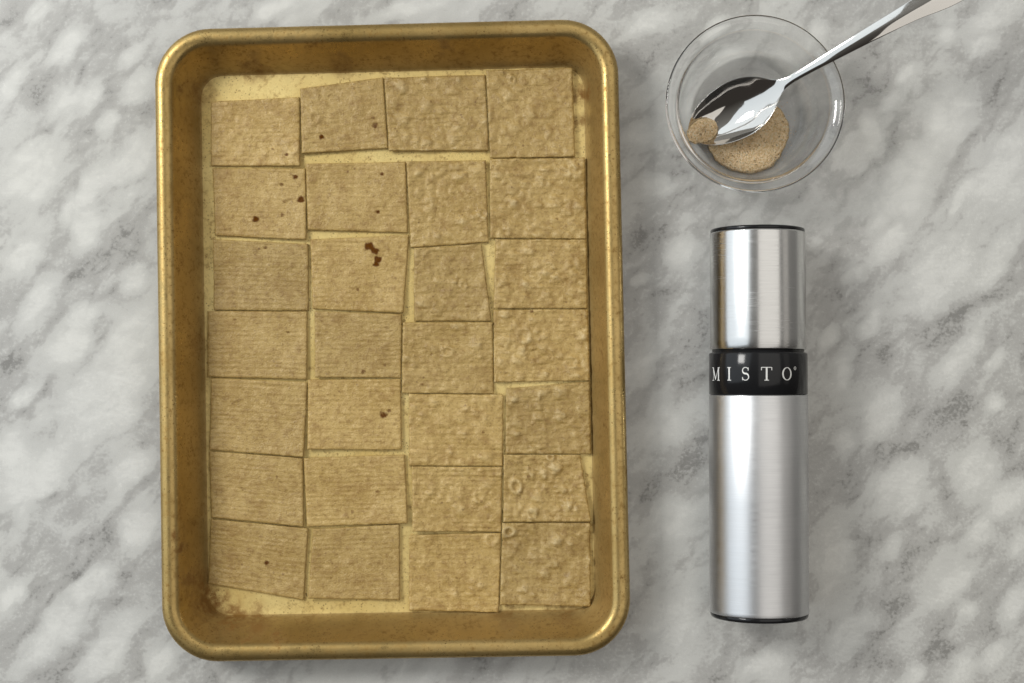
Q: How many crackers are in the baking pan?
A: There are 28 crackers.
